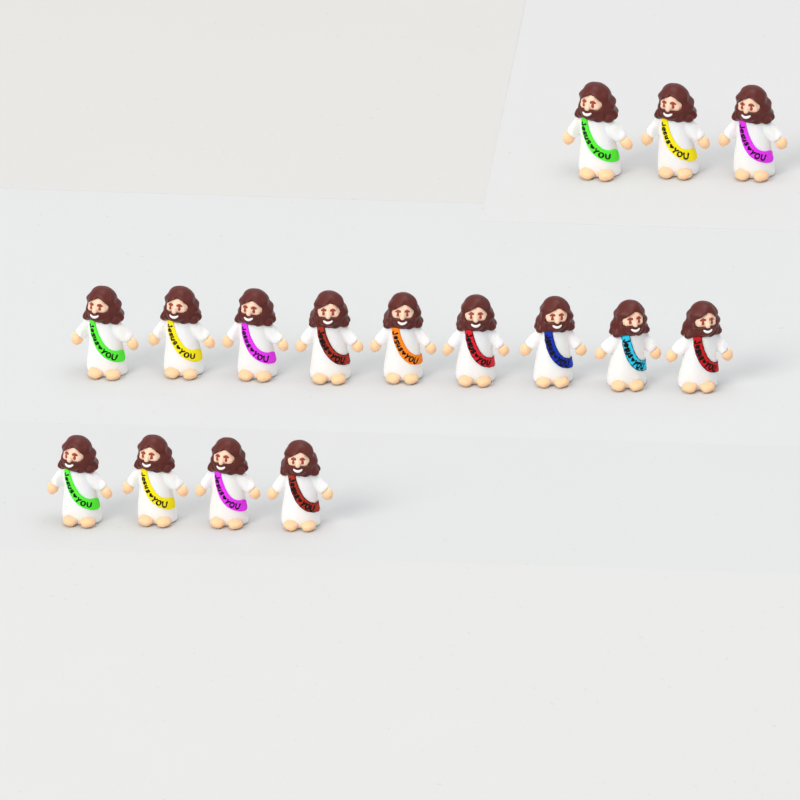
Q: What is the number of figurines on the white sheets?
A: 16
